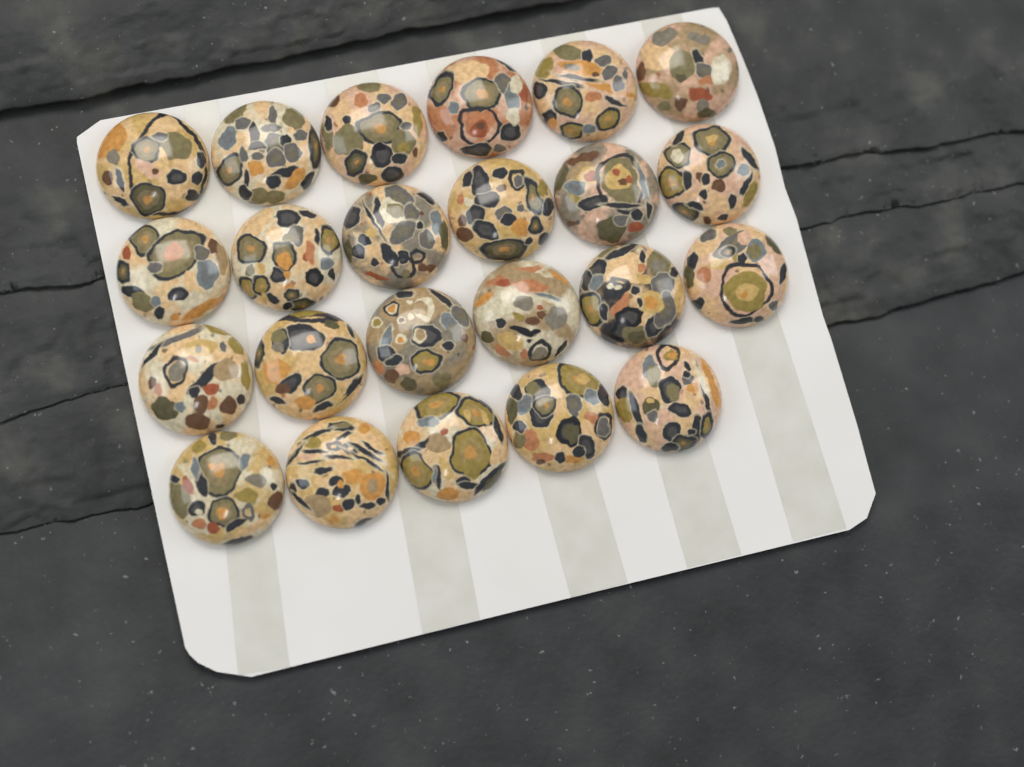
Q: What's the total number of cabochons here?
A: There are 23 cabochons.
